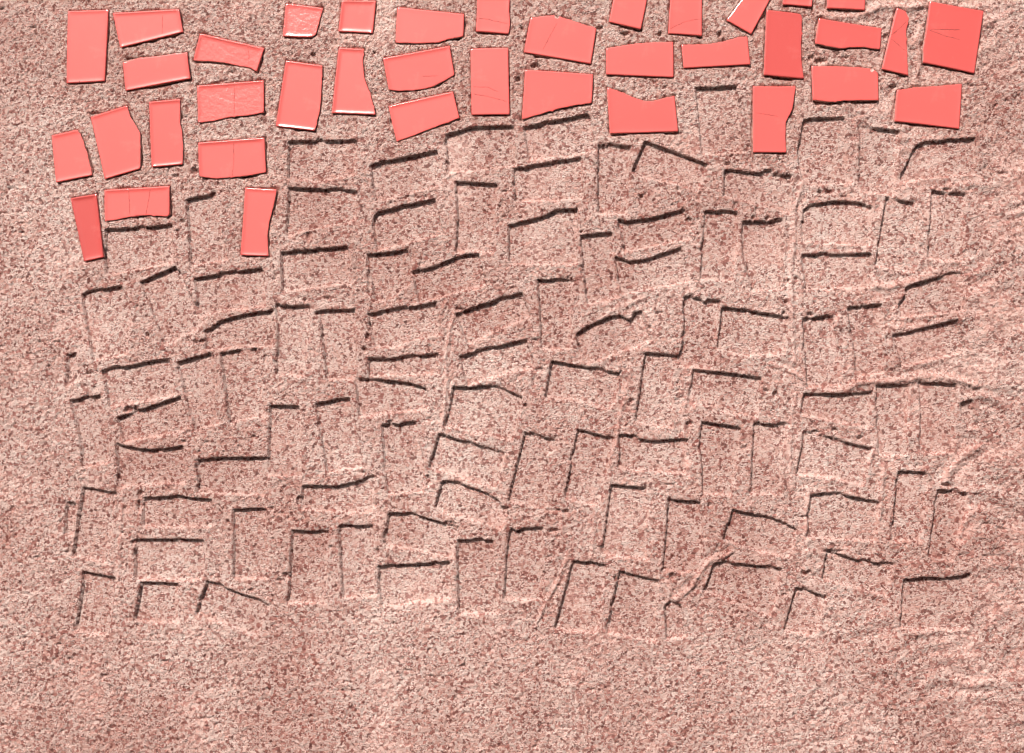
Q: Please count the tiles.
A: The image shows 38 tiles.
